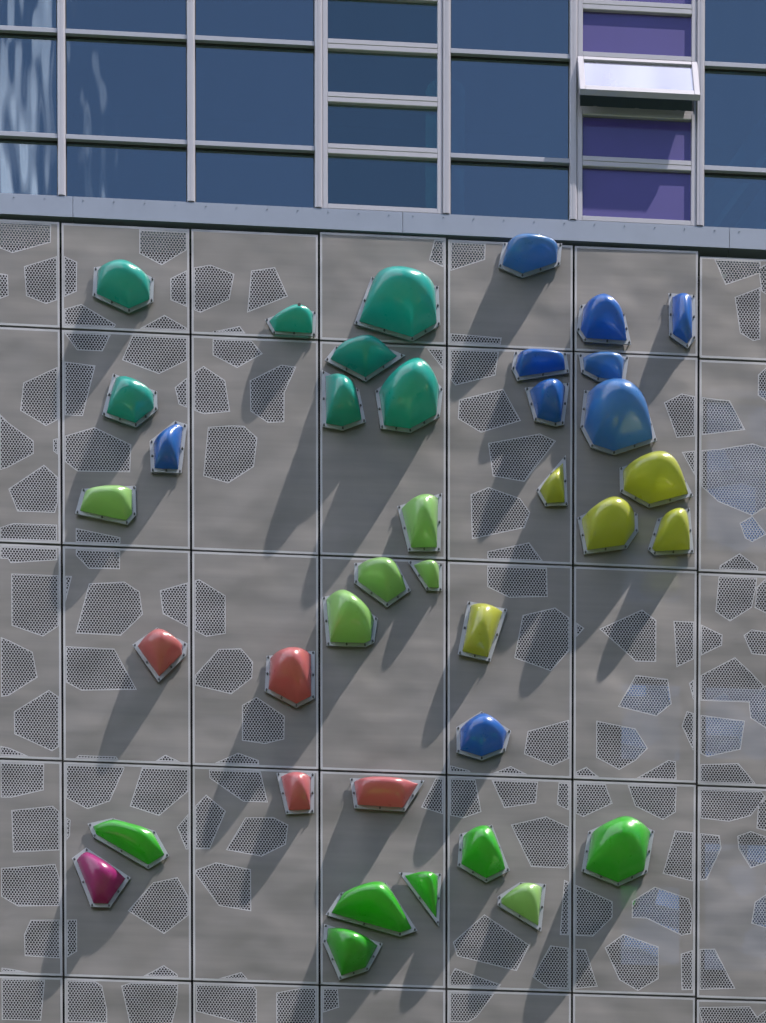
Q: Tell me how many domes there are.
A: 38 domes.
